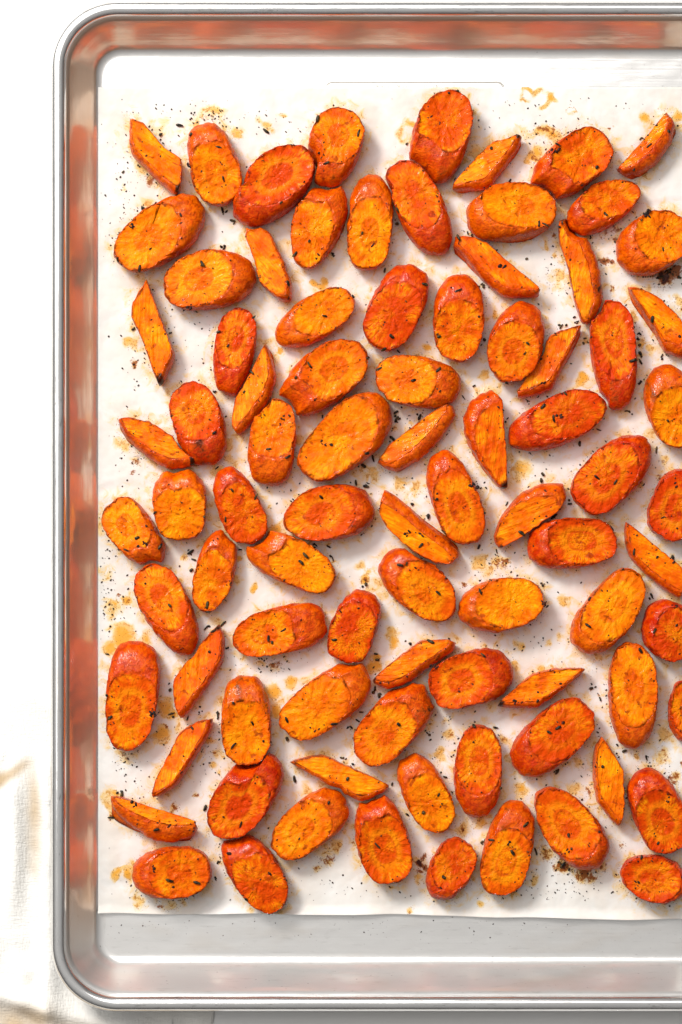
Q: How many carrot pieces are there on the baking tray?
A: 86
